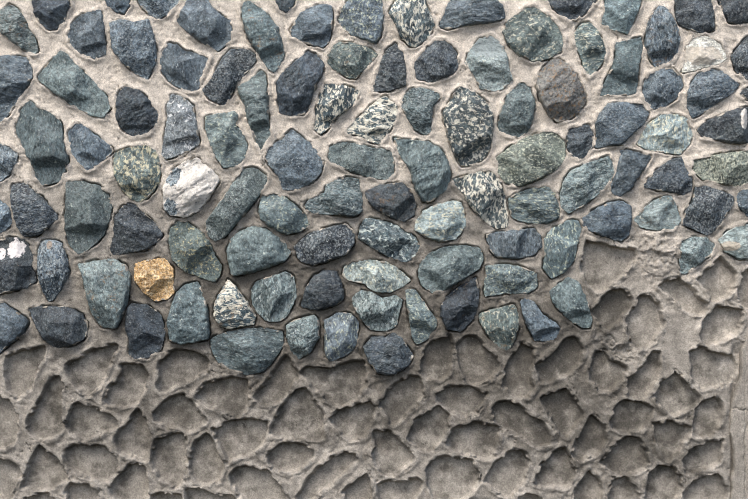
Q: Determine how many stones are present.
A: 109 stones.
